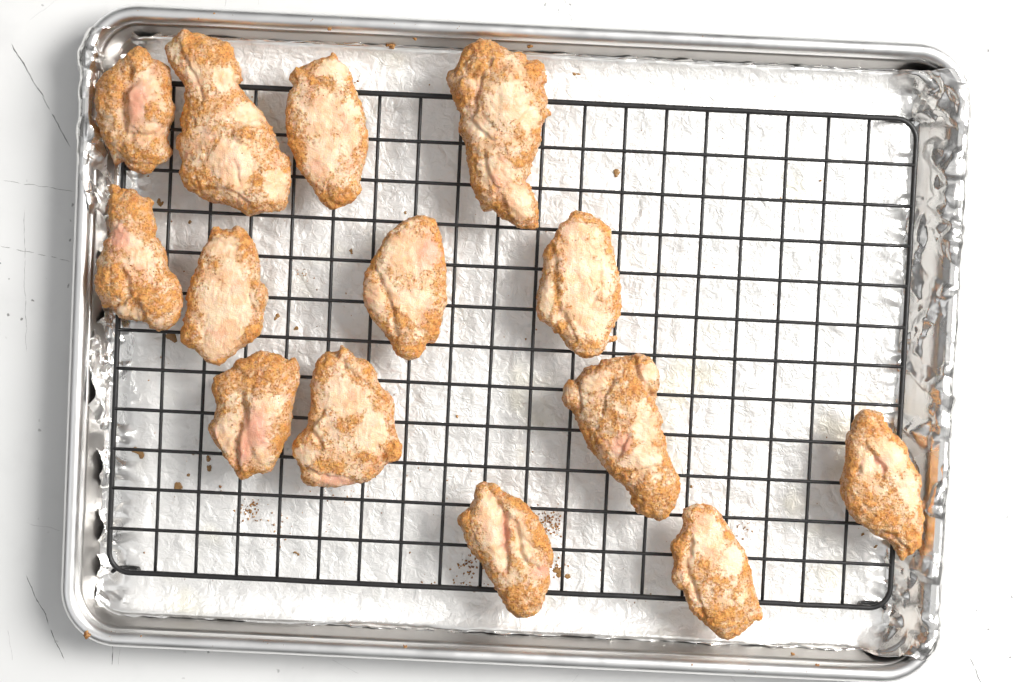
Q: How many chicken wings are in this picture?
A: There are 14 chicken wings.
